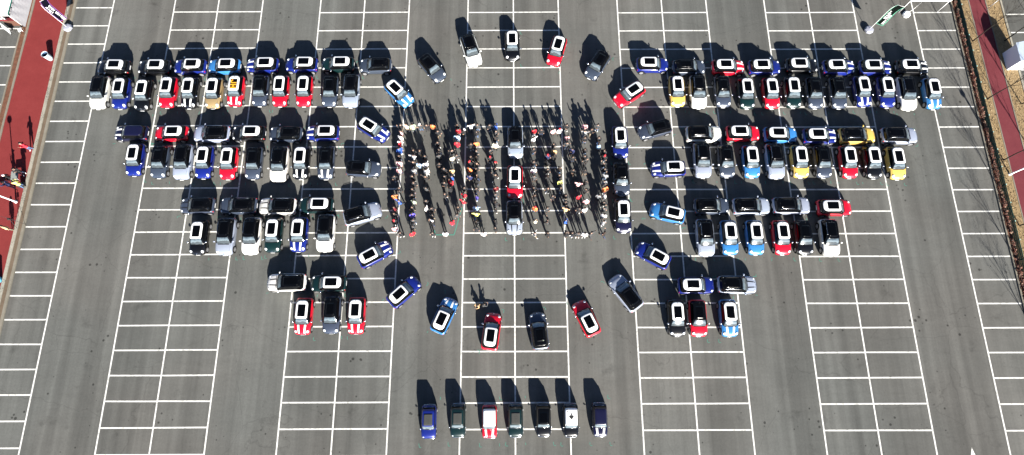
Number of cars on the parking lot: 134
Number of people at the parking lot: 200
